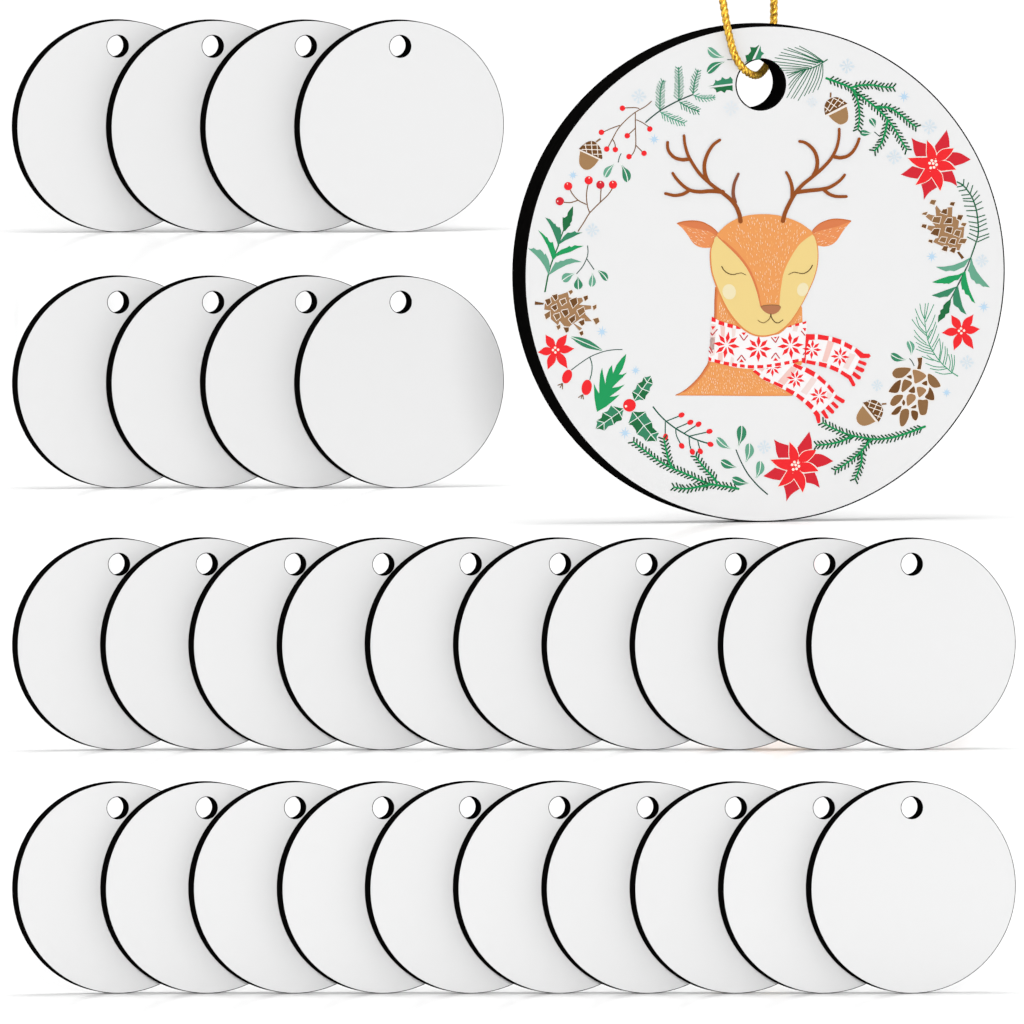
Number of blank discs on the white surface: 28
